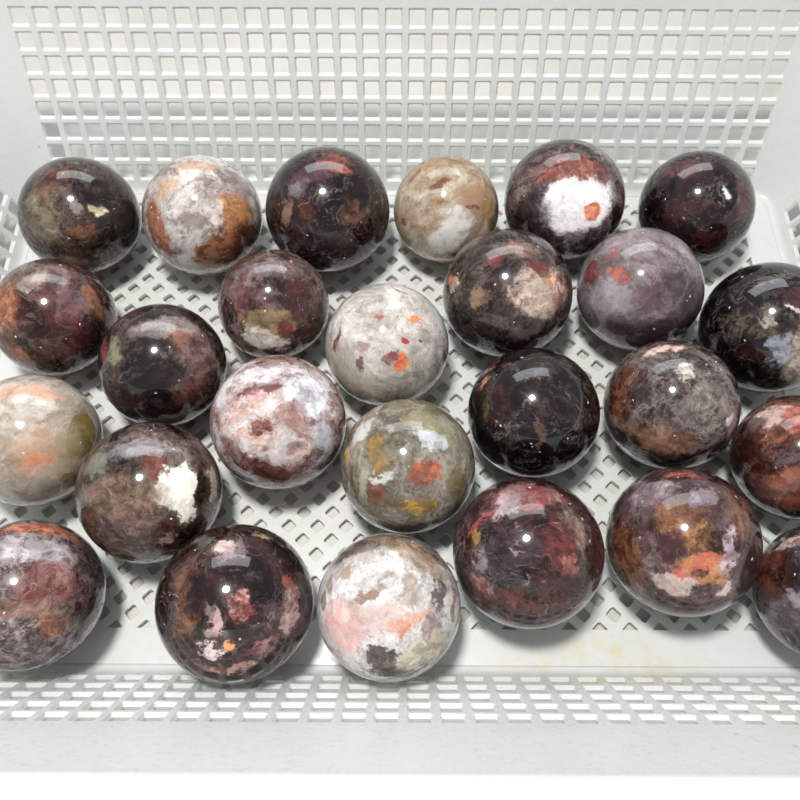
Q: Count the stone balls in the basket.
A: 26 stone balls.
